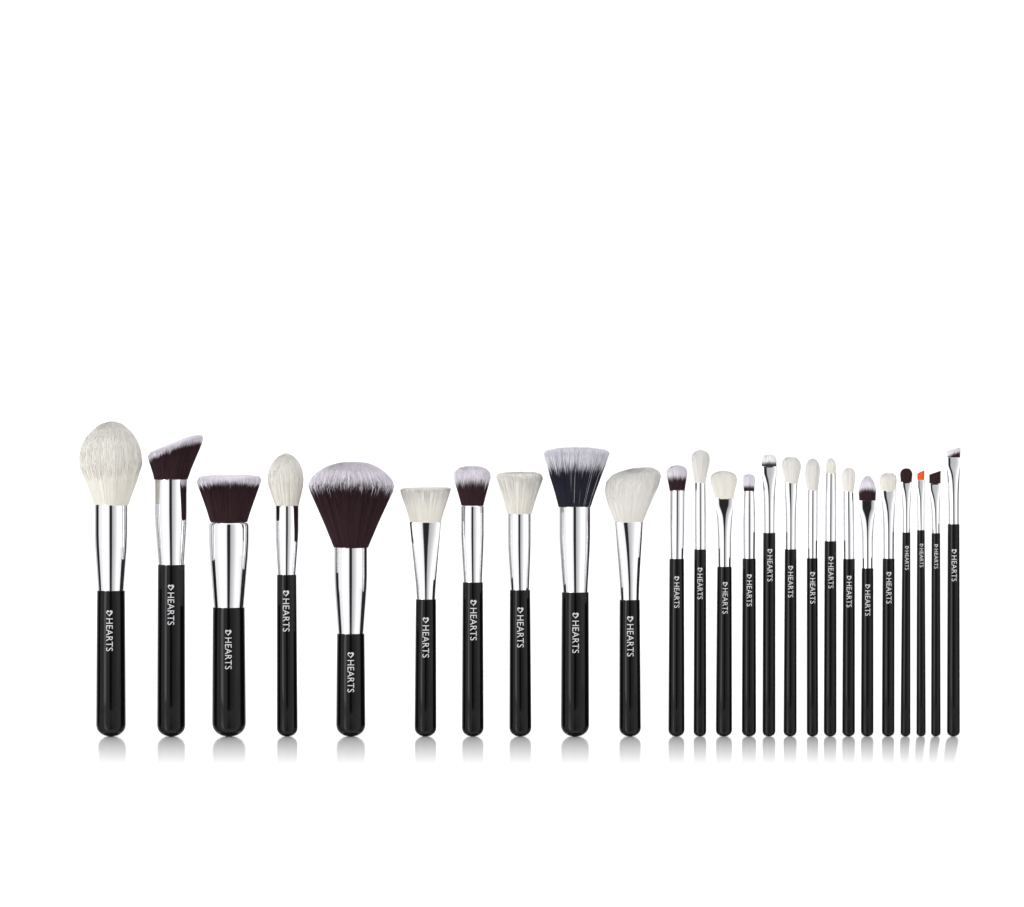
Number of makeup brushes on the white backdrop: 25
